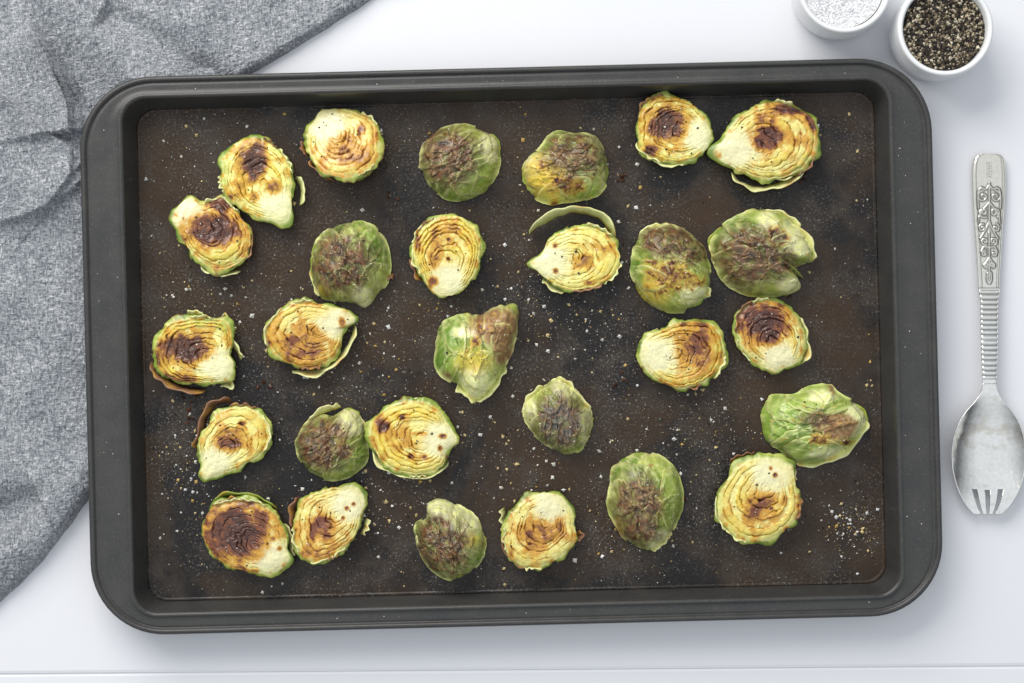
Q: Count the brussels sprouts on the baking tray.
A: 28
